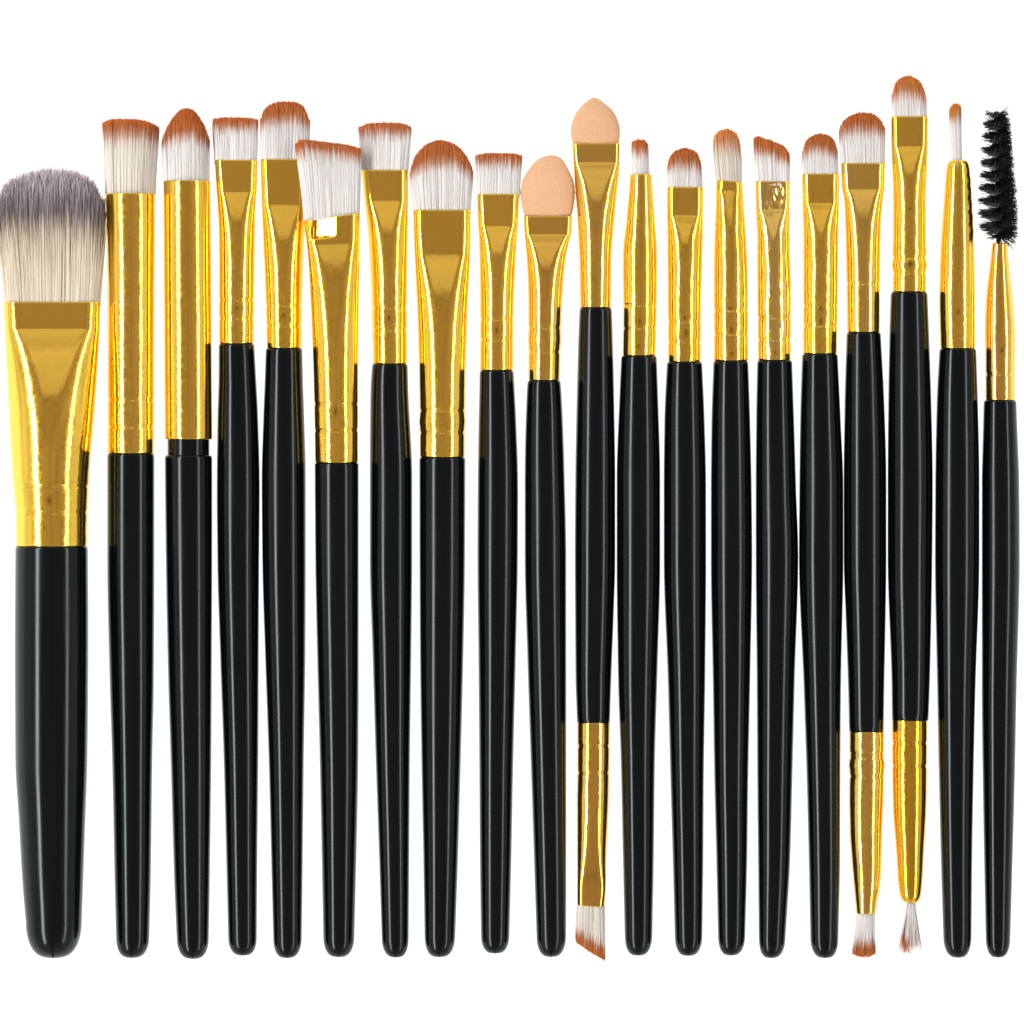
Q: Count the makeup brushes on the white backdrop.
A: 20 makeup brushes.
